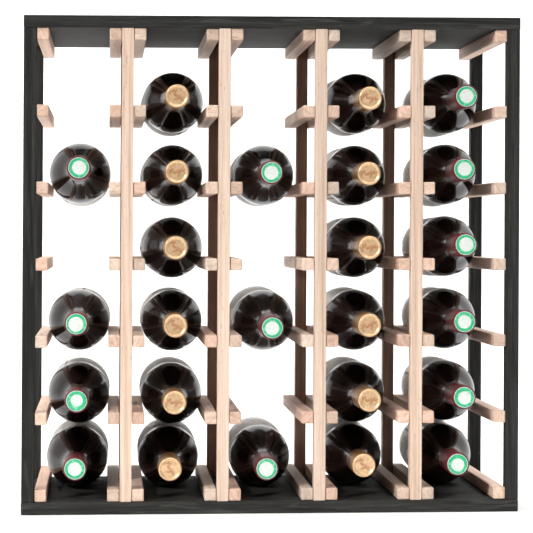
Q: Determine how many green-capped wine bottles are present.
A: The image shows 13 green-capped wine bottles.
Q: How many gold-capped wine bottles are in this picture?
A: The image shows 12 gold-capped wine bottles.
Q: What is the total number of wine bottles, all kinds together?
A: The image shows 25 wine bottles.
